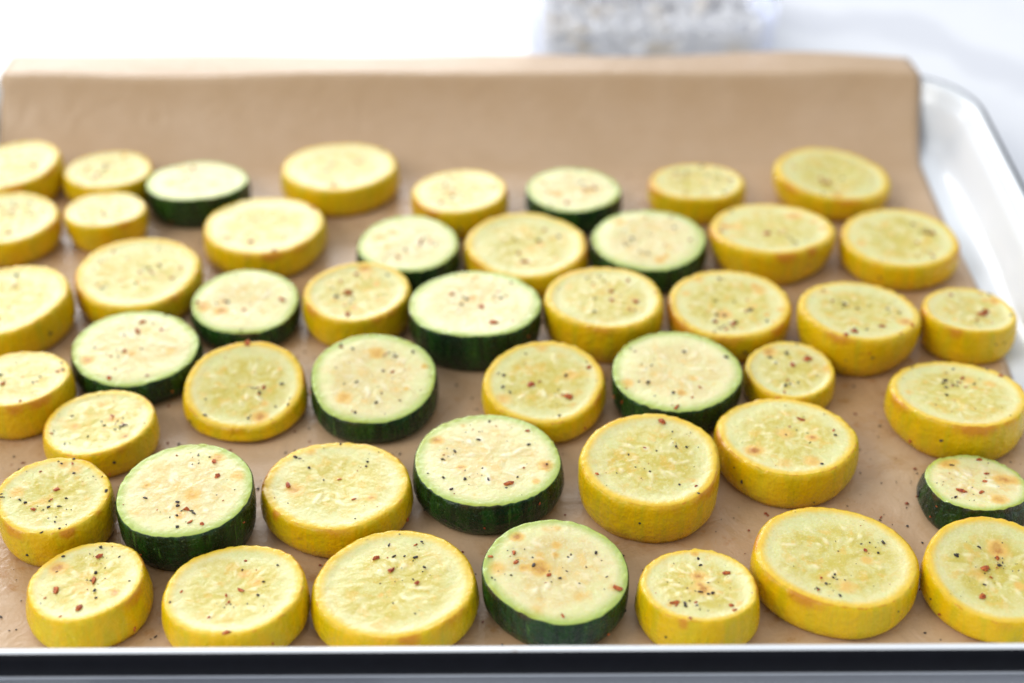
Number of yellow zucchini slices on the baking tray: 35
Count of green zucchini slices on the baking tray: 13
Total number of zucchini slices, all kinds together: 48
